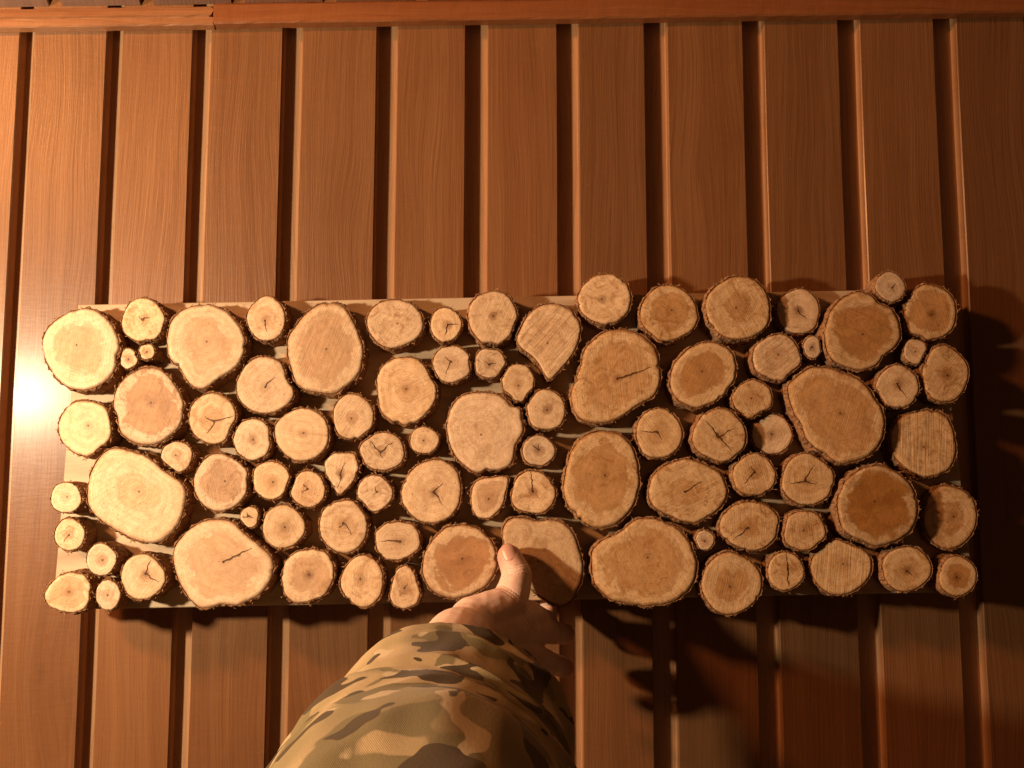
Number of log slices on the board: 88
